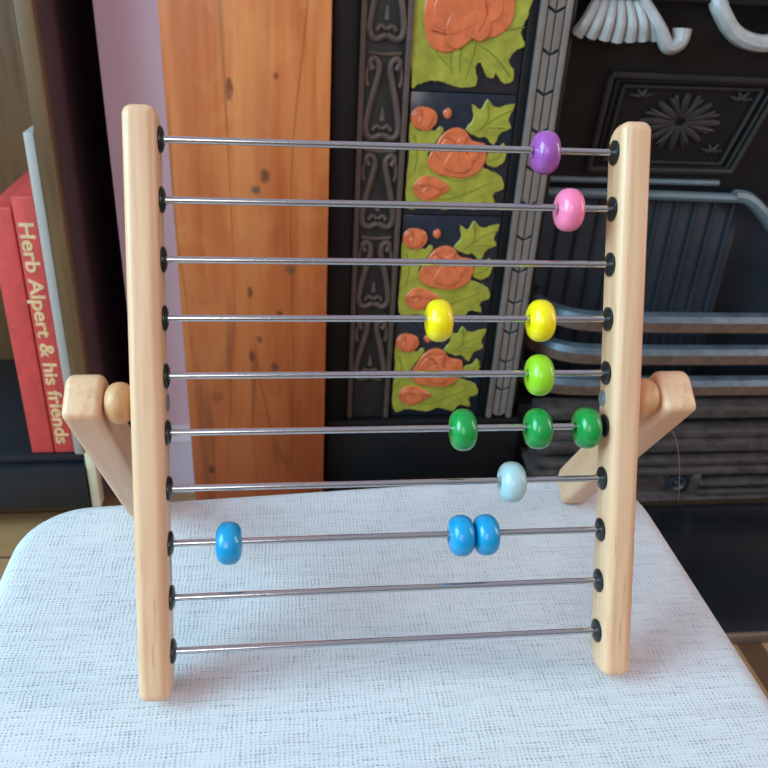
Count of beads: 12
